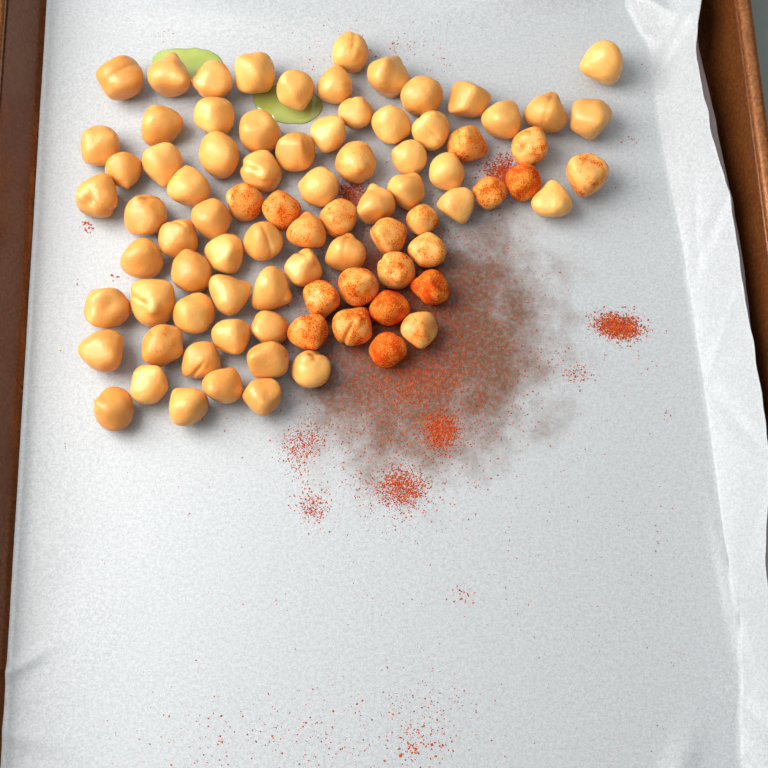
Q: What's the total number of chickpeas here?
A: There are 84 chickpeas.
